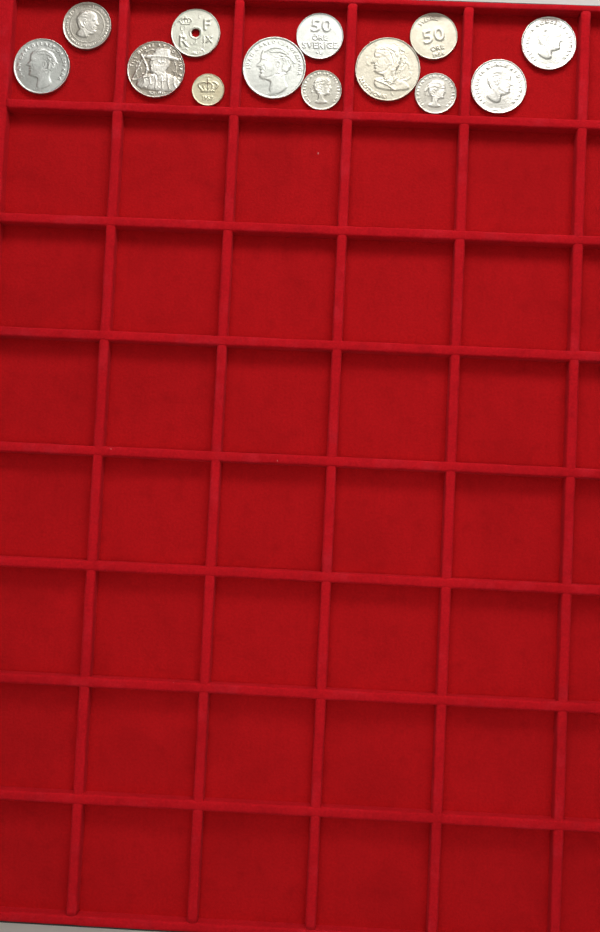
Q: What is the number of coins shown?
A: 13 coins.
